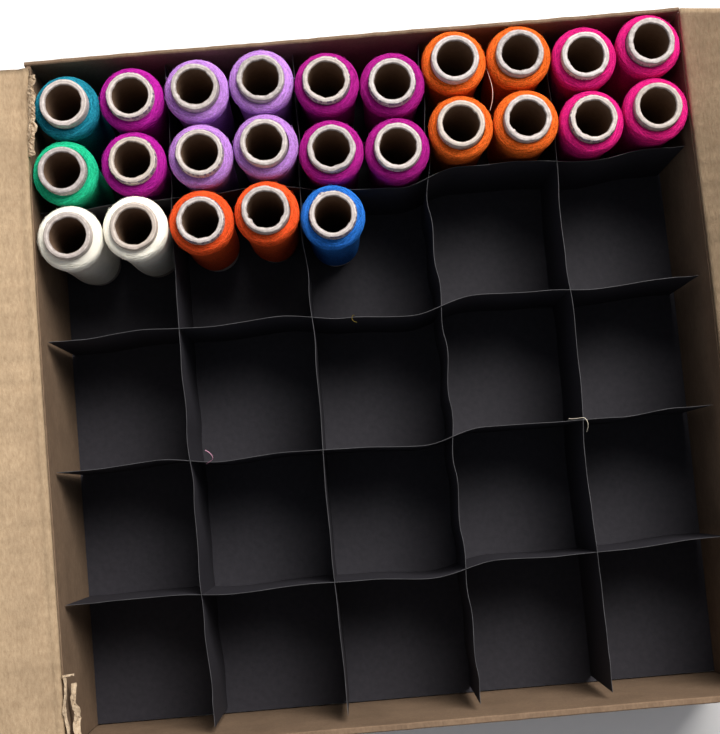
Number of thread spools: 25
